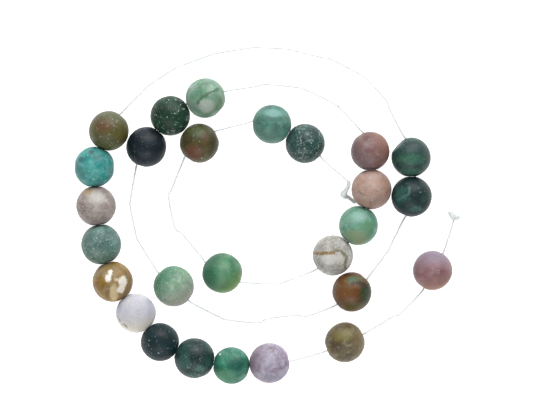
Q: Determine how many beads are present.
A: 27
